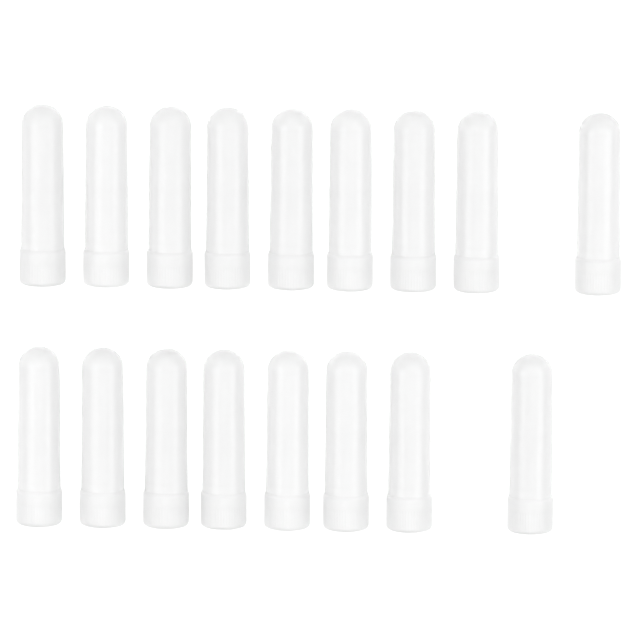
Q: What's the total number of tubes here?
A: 17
